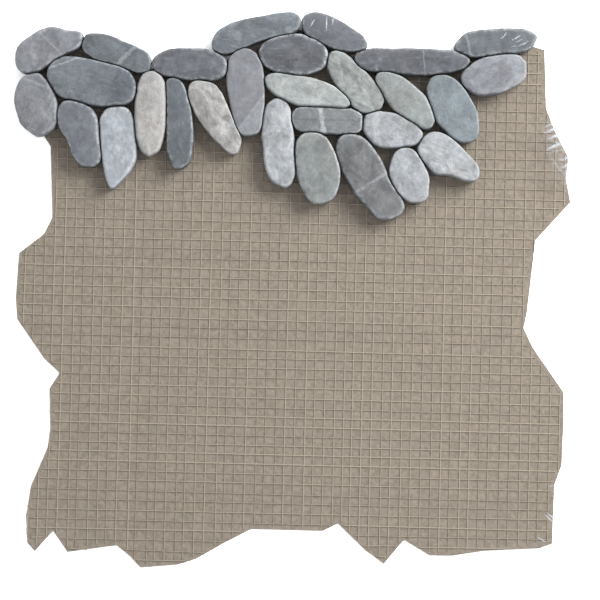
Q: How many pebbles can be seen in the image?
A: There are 28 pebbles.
